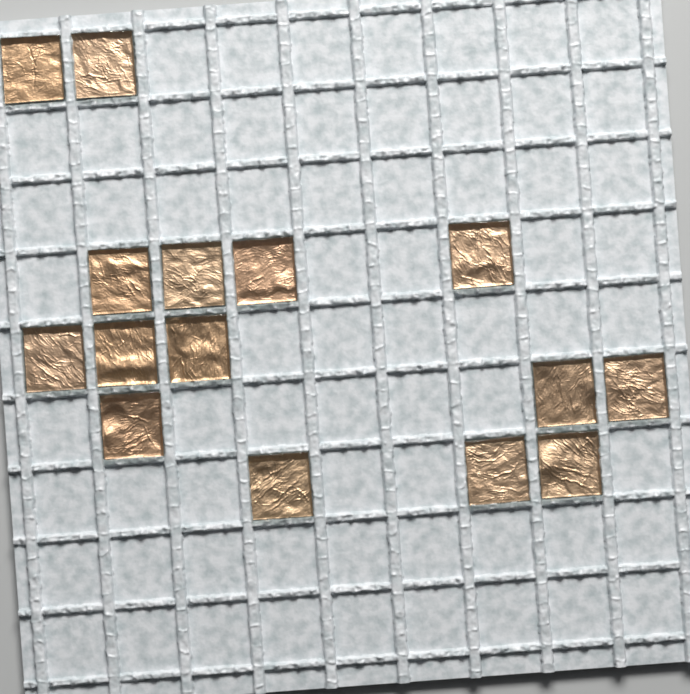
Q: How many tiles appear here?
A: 15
